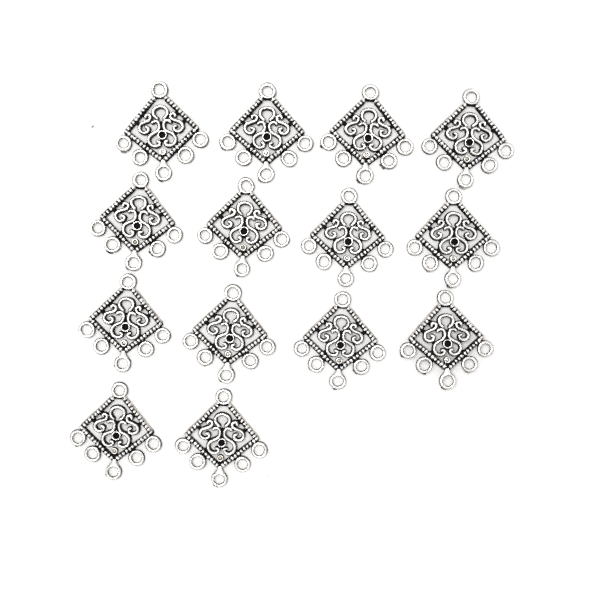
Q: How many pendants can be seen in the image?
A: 14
